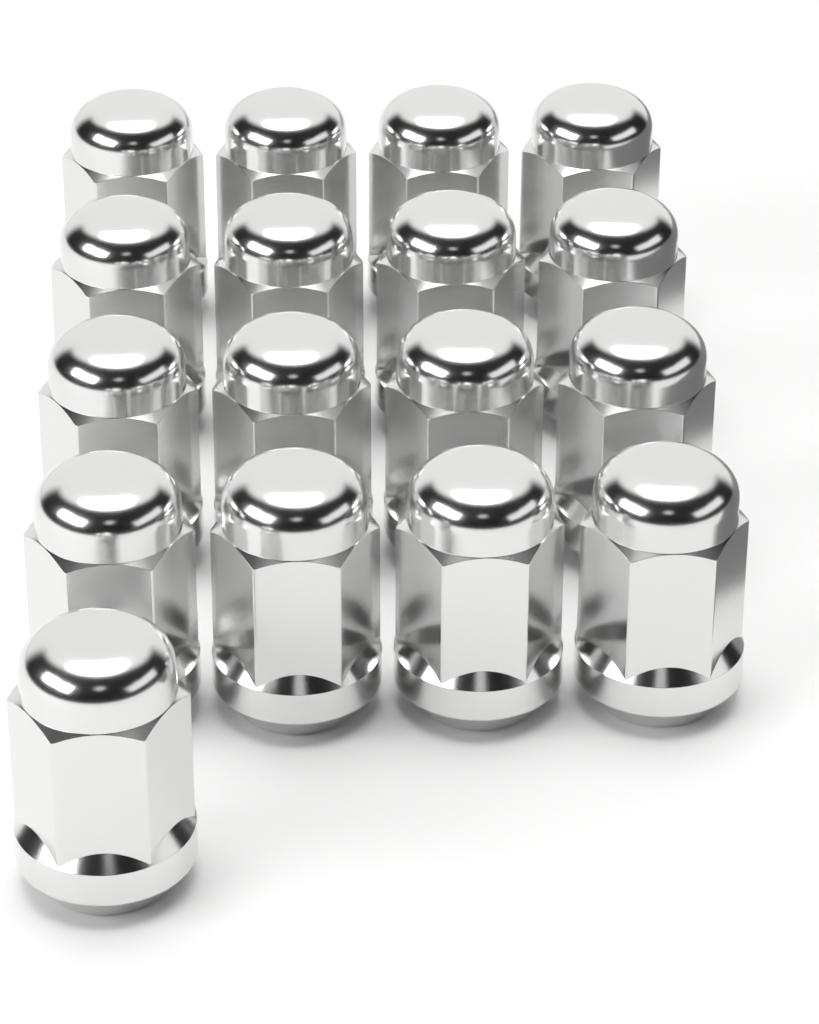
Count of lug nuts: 17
